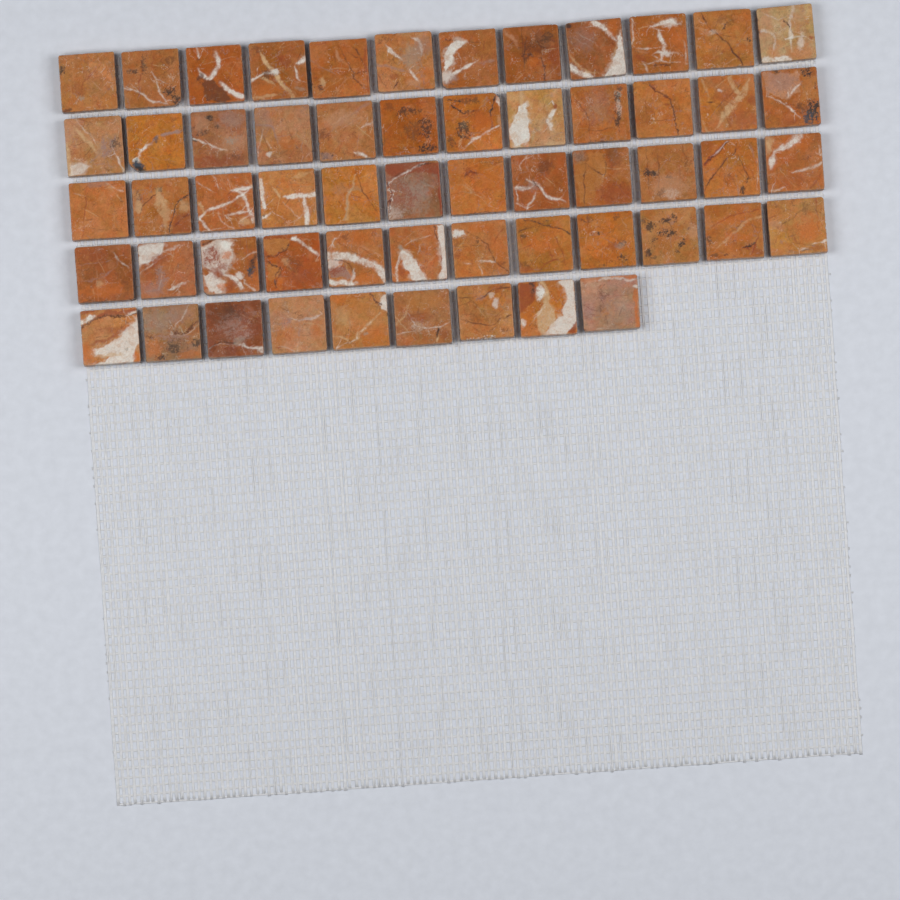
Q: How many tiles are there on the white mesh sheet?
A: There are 57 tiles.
